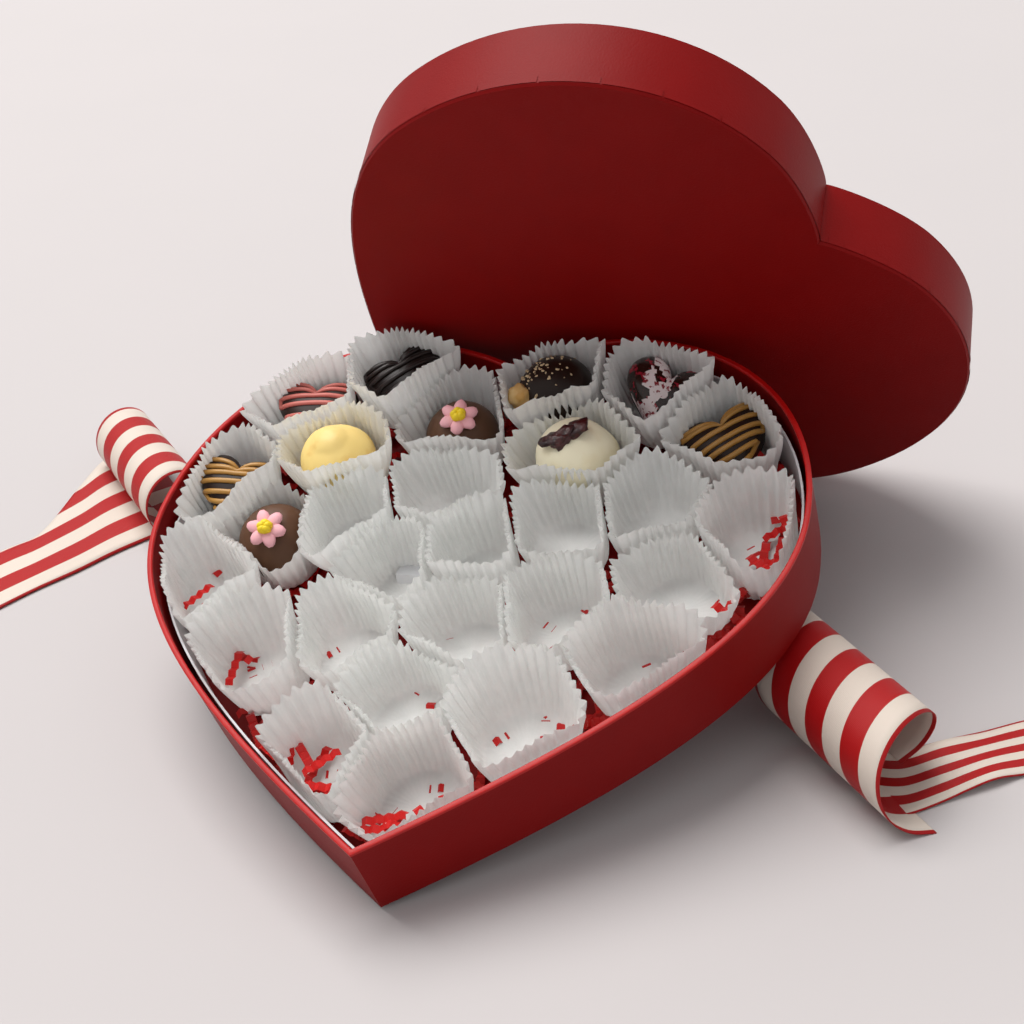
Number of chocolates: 10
